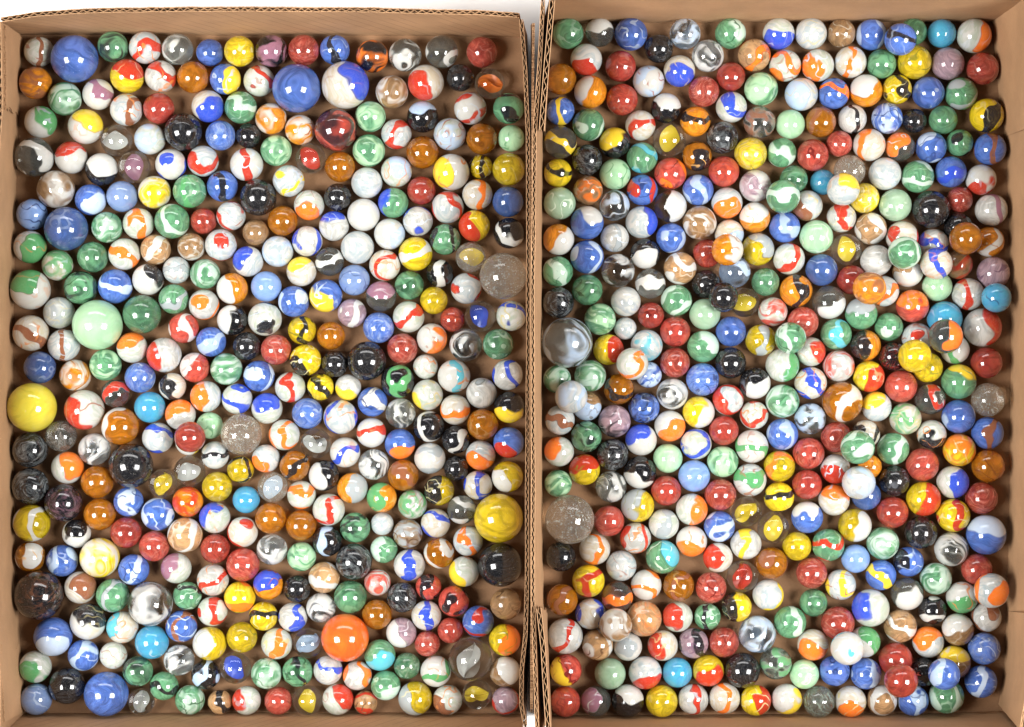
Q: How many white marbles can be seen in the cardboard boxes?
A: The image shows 199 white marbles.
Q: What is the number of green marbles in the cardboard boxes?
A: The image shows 90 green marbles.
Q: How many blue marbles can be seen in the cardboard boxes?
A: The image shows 82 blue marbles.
